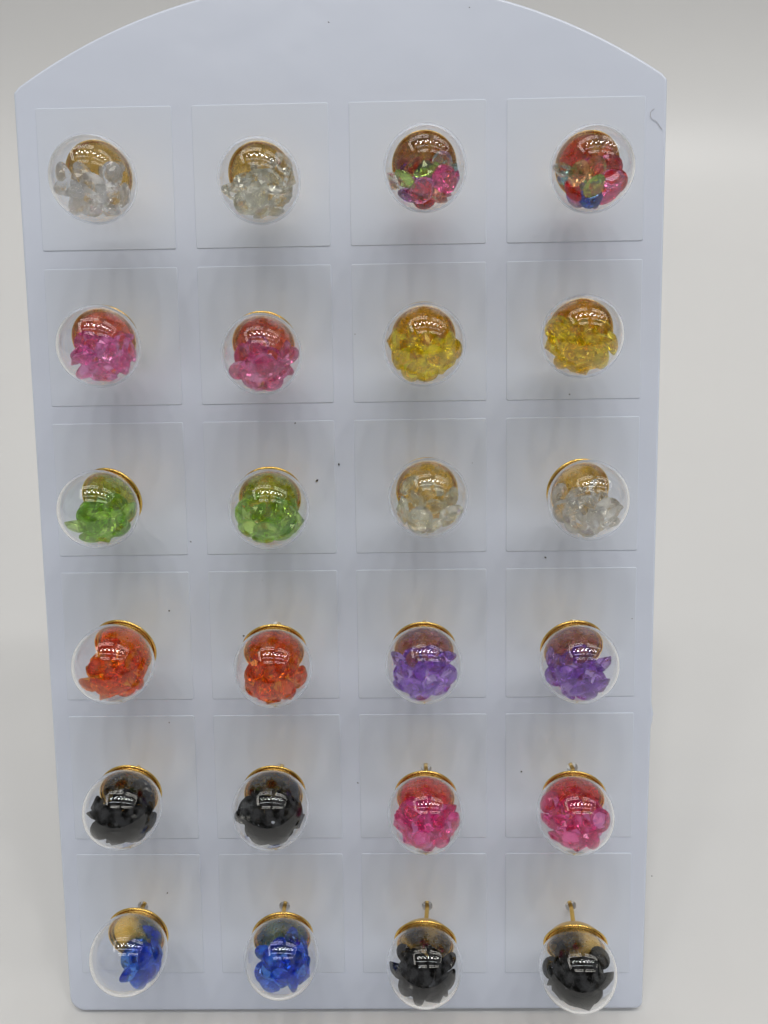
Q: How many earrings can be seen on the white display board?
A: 24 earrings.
